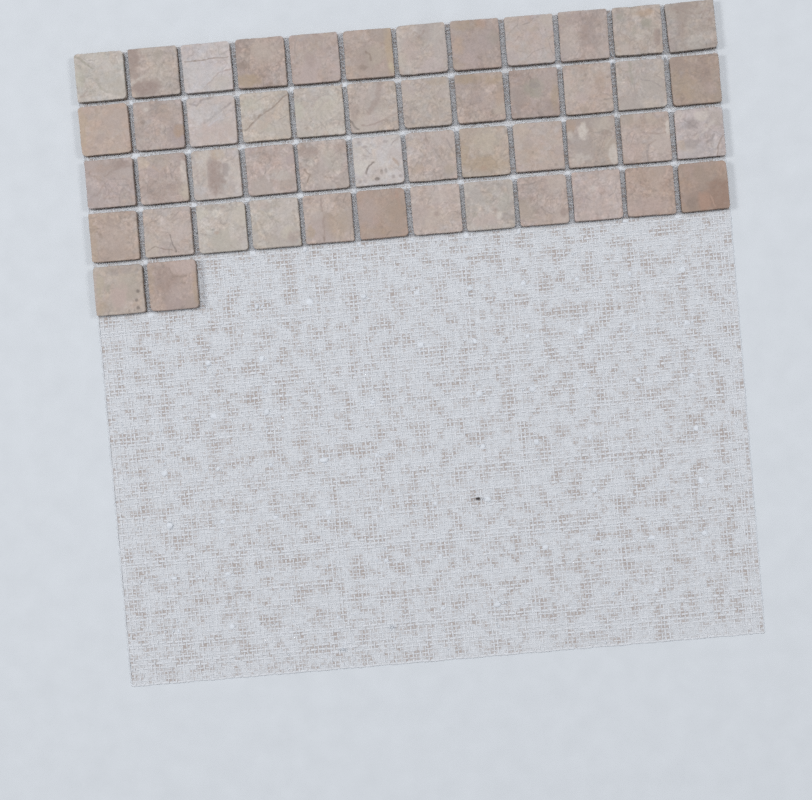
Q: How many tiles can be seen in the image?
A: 50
